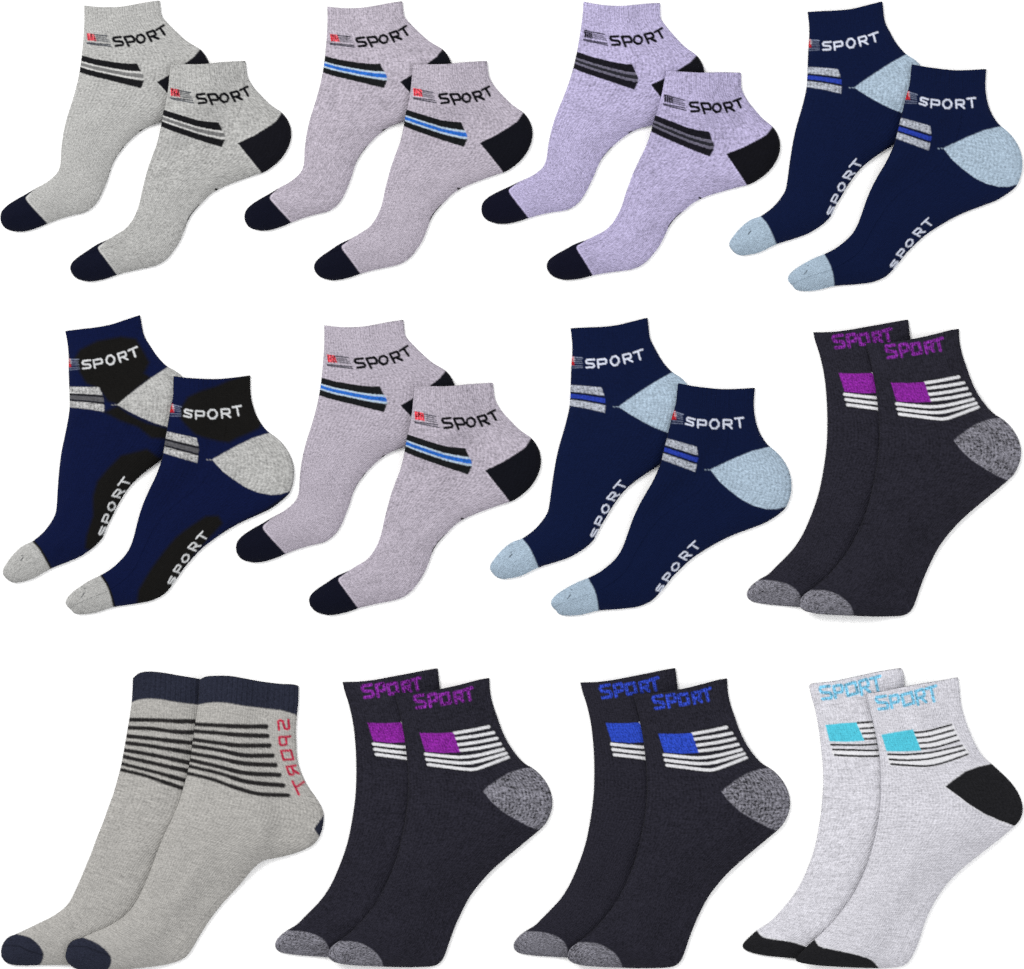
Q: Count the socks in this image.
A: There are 24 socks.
